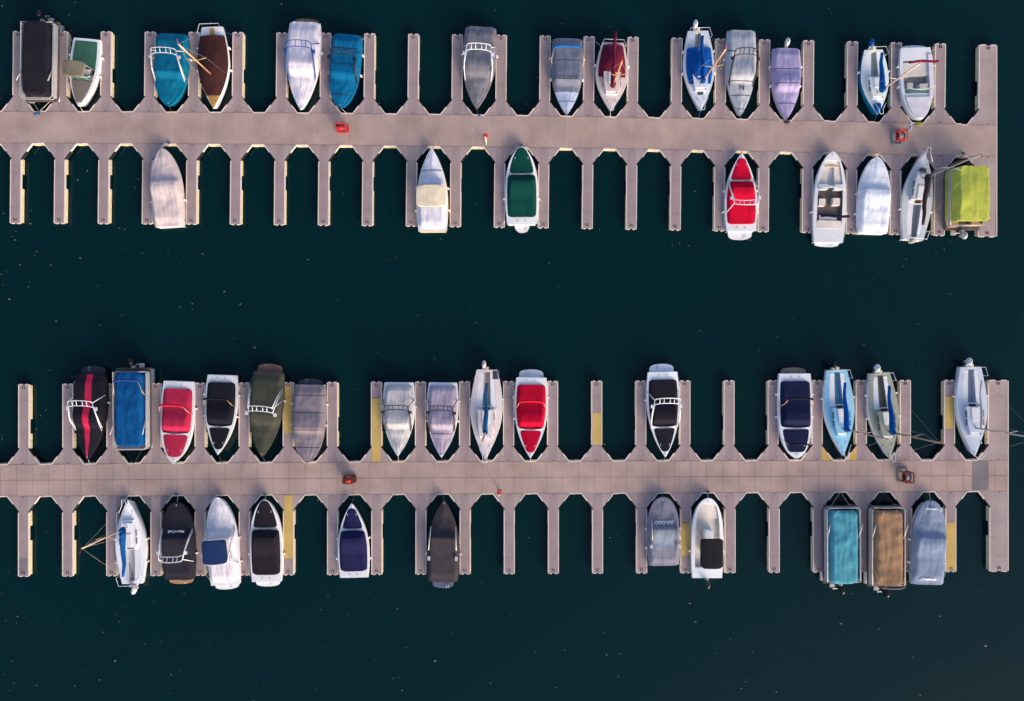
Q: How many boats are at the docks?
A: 48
